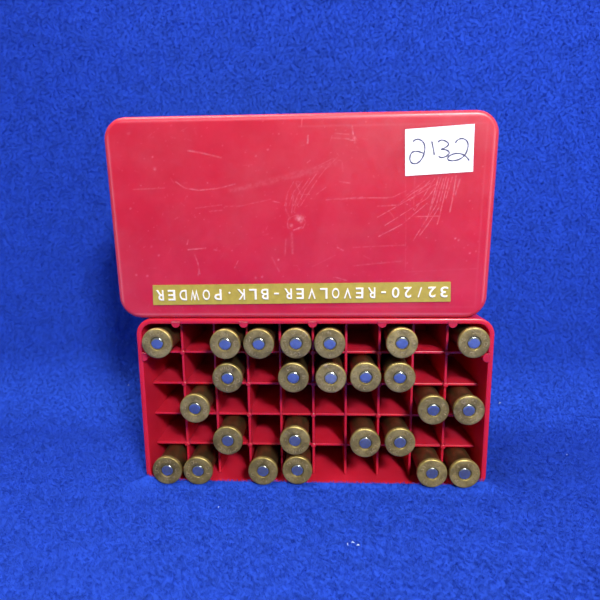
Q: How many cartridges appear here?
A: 25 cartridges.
